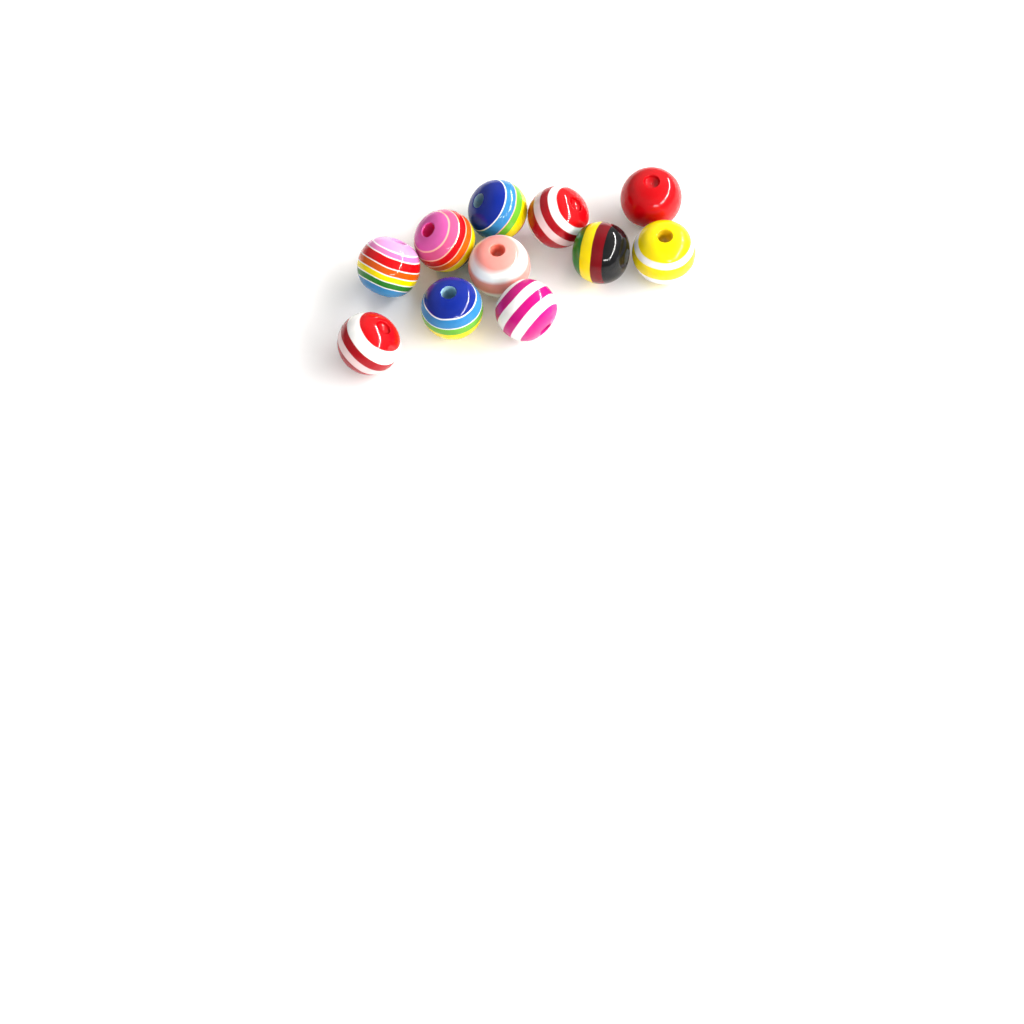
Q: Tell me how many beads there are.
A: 11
